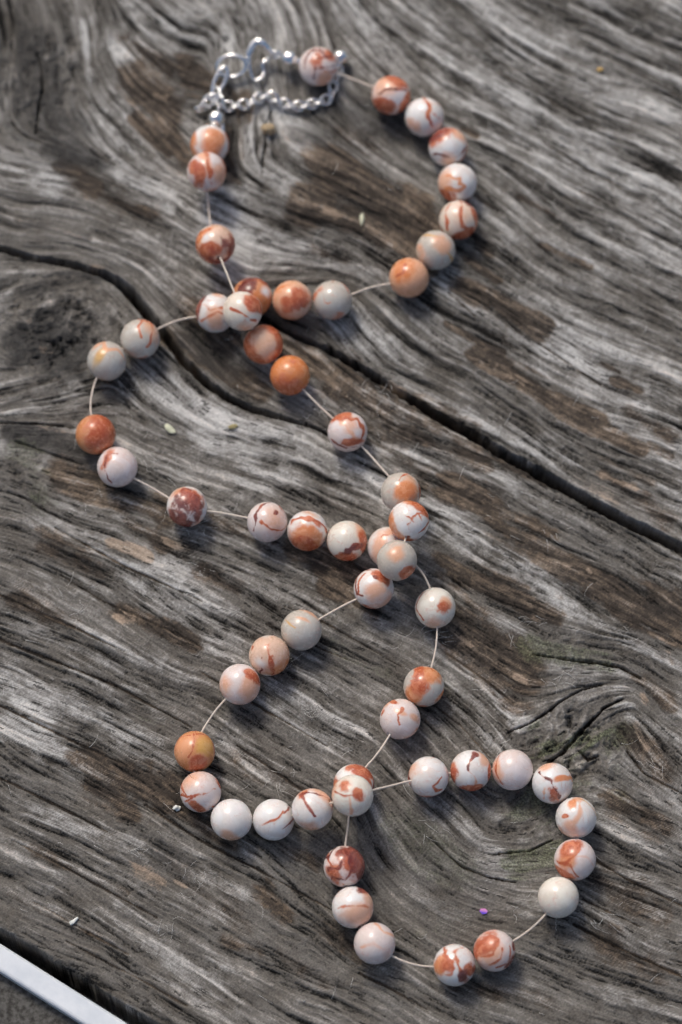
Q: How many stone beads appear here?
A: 57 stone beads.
